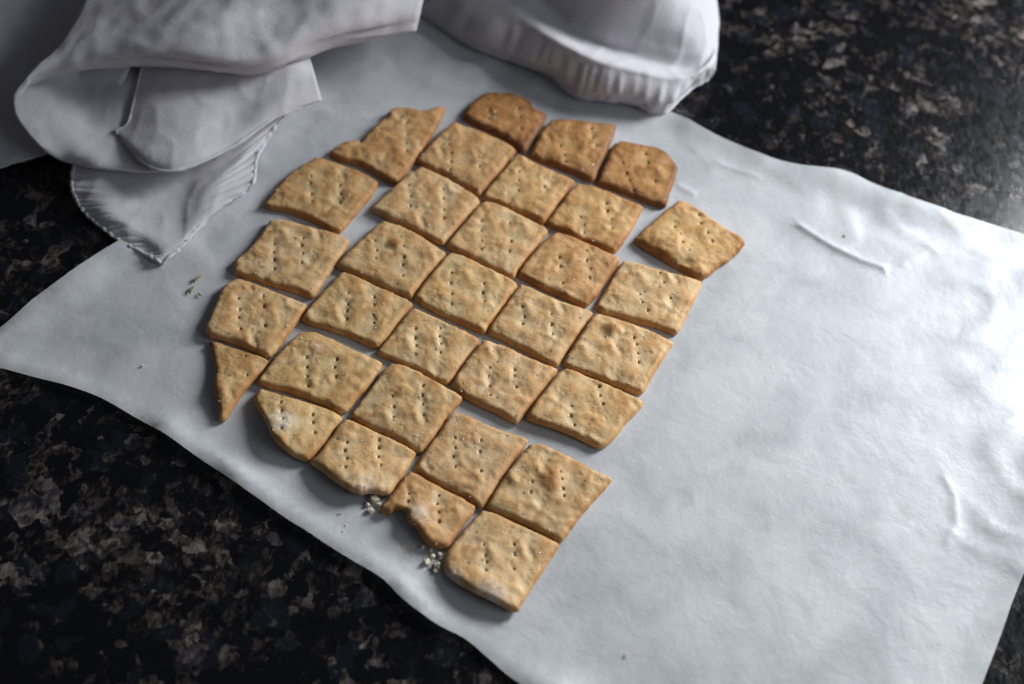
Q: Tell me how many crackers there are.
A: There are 32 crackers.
